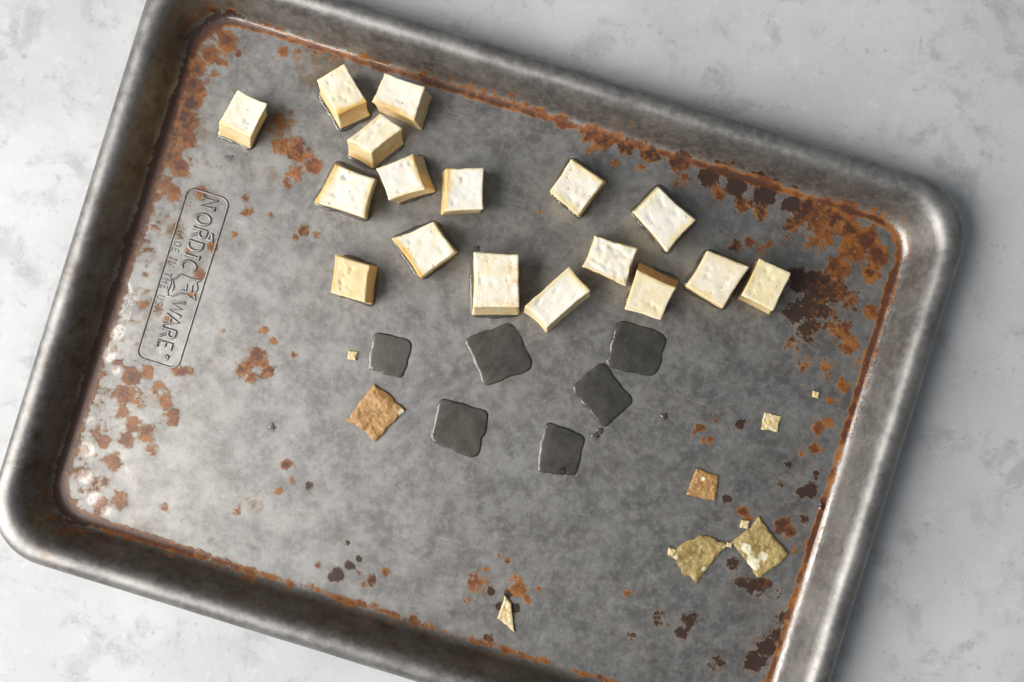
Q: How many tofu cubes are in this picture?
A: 17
